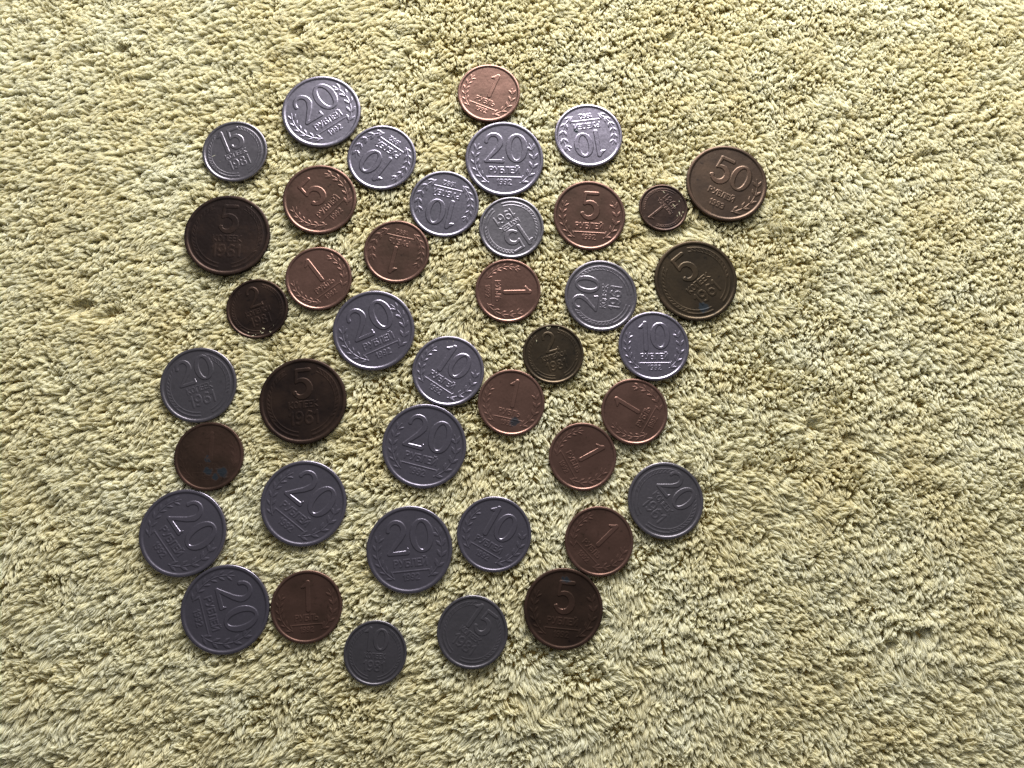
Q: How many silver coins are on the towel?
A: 21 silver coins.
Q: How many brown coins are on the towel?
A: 20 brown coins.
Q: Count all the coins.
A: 41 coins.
